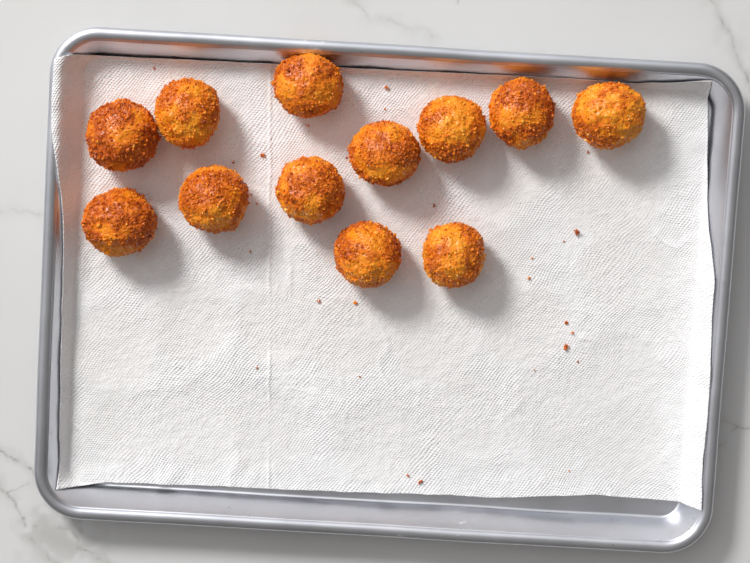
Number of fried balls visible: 12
